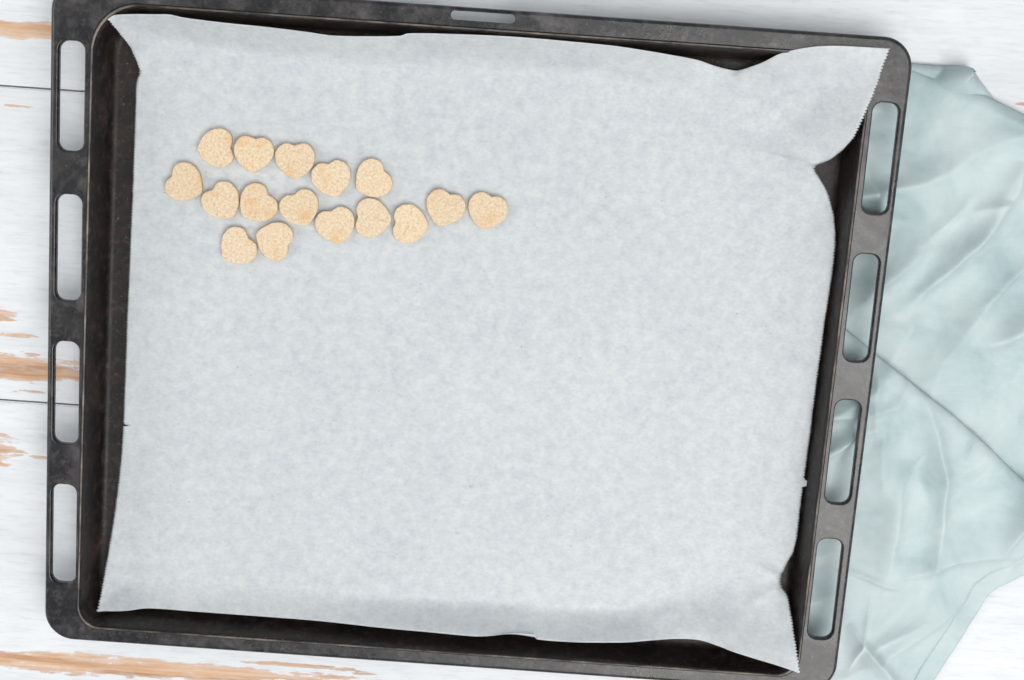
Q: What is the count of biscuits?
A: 16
